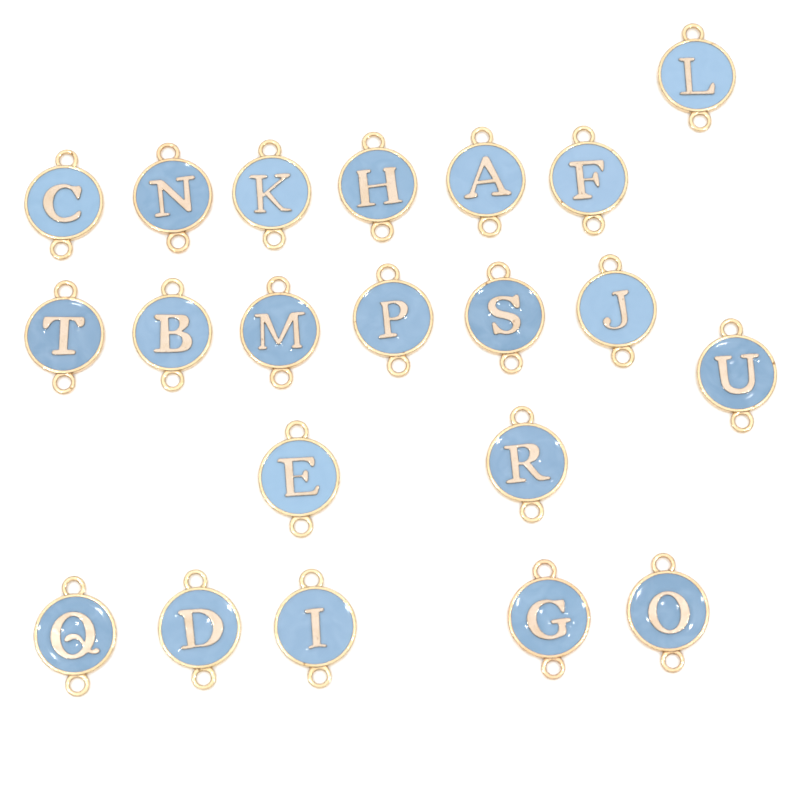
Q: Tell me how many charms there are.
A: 21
